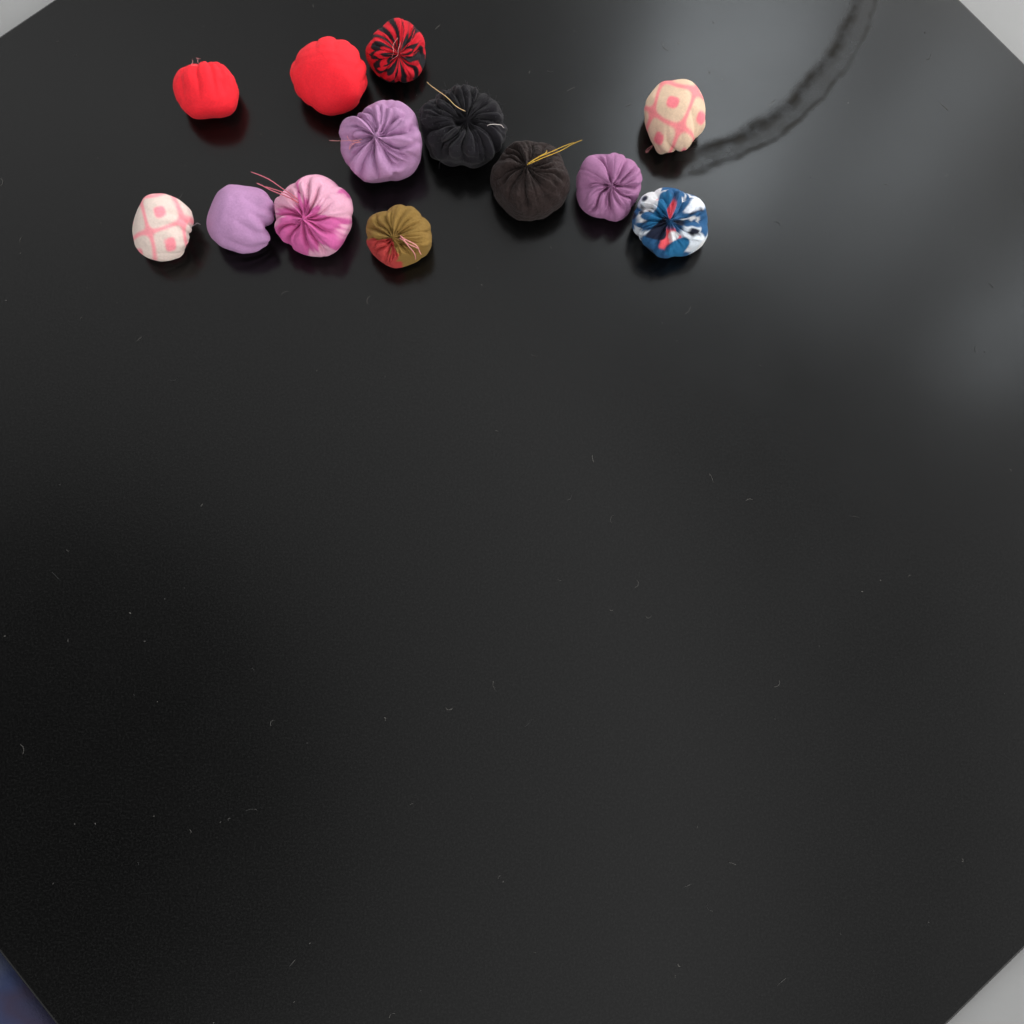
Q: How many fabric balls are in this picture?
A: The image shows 13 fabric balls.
